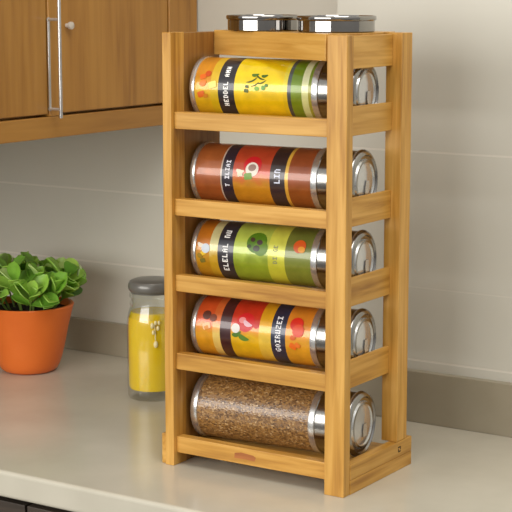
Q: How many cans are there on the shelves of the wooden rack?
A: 5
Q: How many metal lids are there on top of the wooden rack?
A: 2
